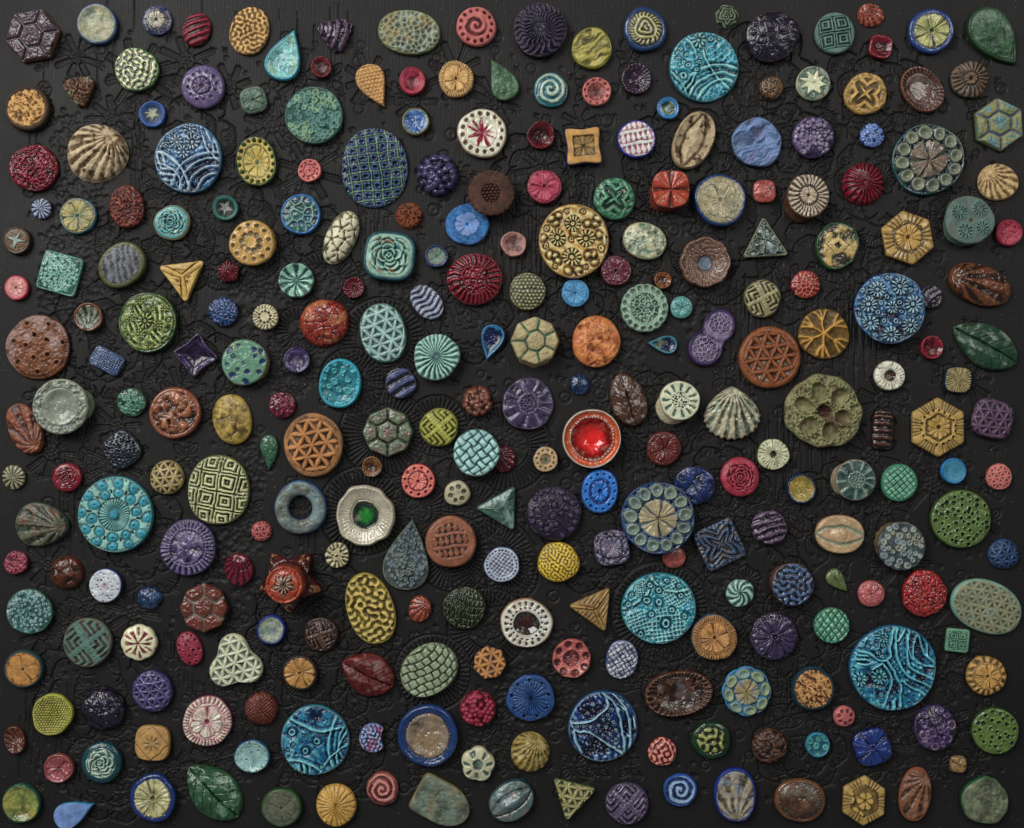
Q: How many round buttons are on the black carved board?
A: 187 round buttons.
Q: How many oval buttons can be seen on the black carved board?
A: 31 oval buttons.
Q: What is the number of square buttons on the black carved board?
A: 17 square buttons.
